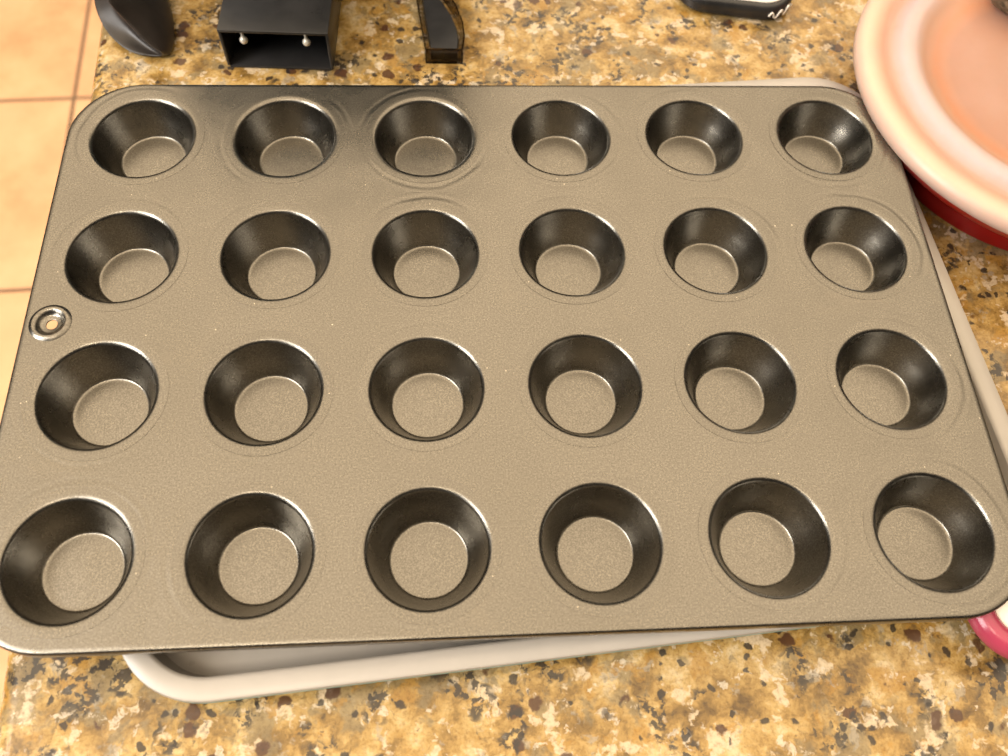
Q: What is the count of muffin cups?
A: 24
